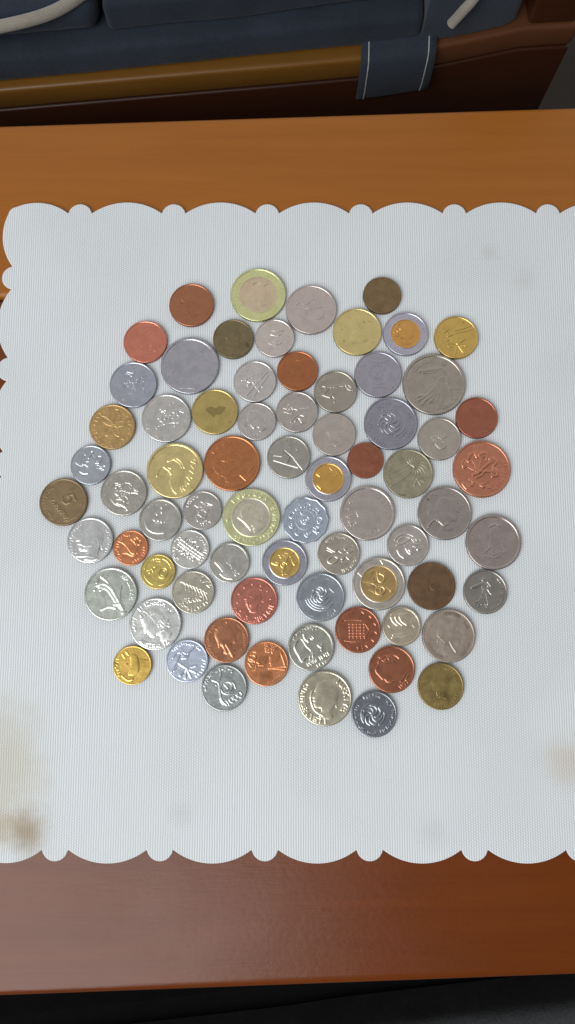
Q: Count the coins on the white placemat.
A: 72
